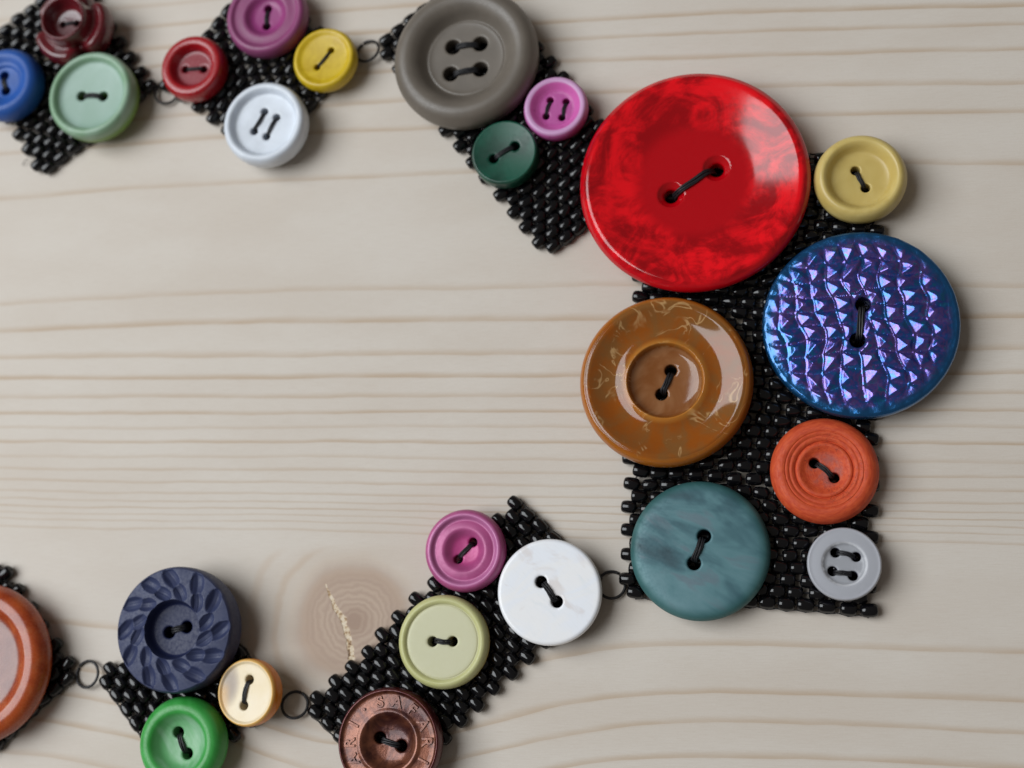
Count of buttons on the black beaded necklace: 25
